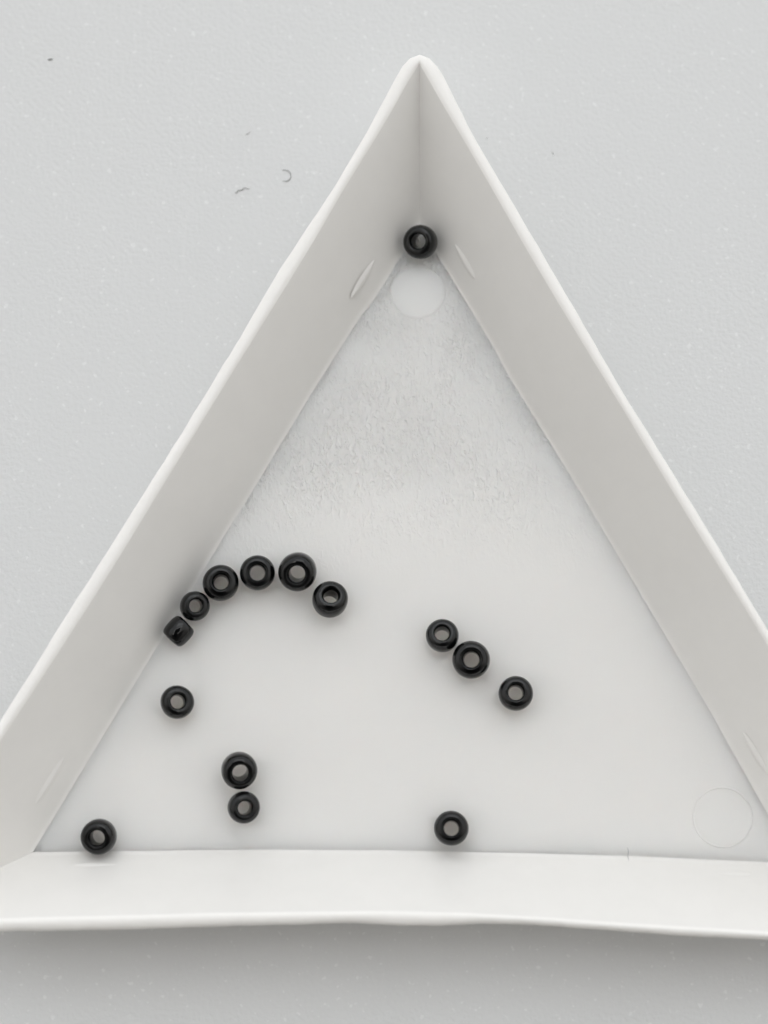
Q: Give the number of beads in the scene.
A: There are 15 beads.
